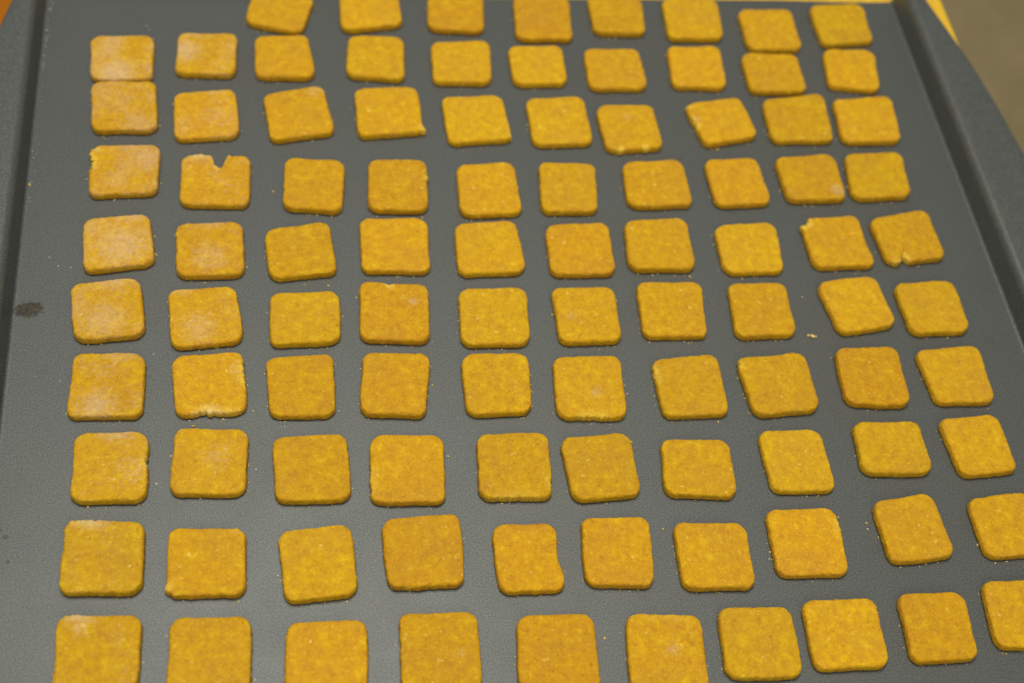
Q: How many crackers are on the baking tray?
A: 98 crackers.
